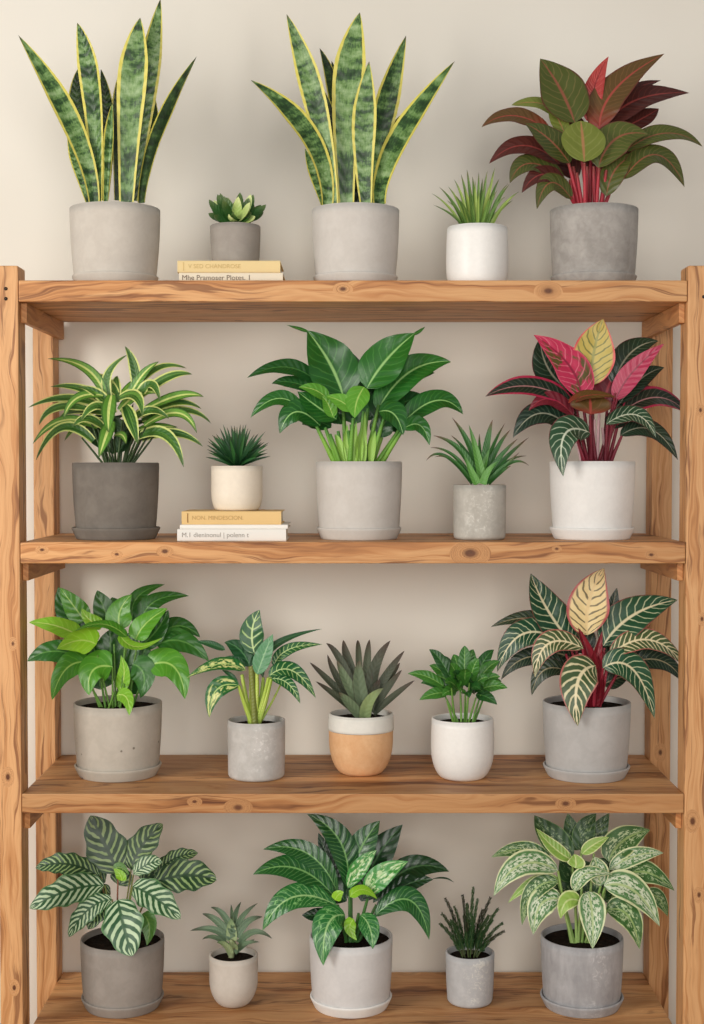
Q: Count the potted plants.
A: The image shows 20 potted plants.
